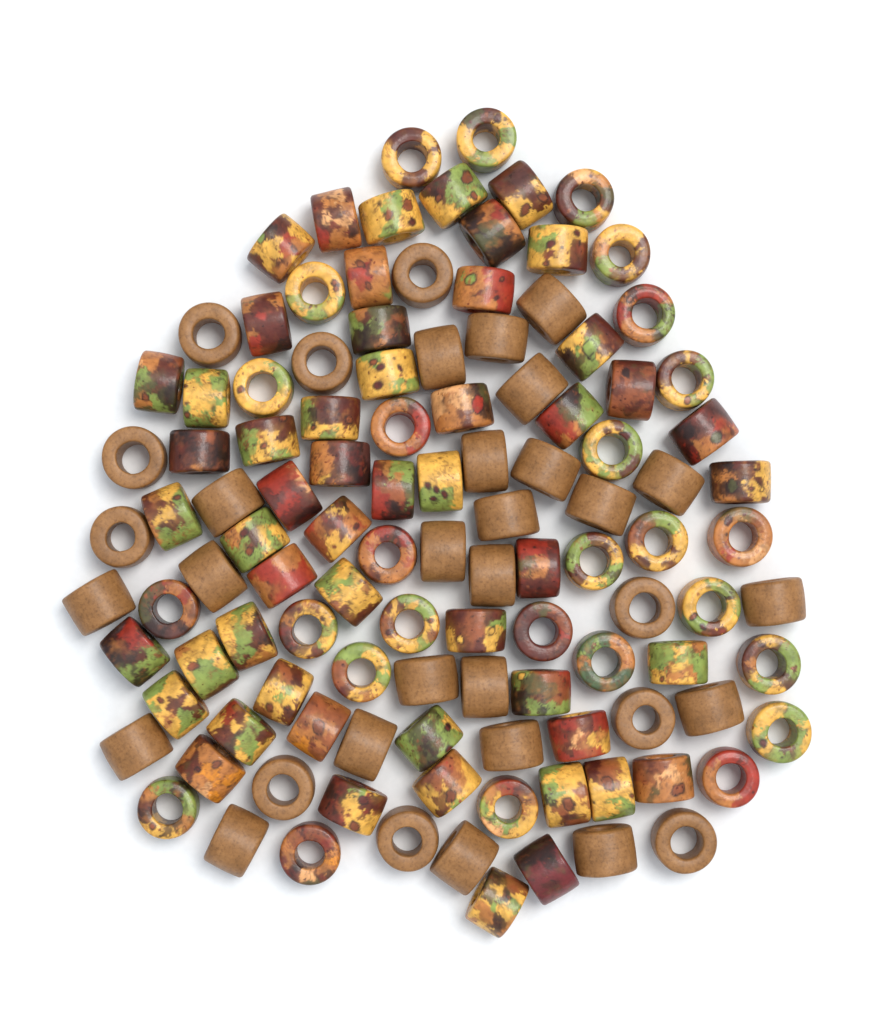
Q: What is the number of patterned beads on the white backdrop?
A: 80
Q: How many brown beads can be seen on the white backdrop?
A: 34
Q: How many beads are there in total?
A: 114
